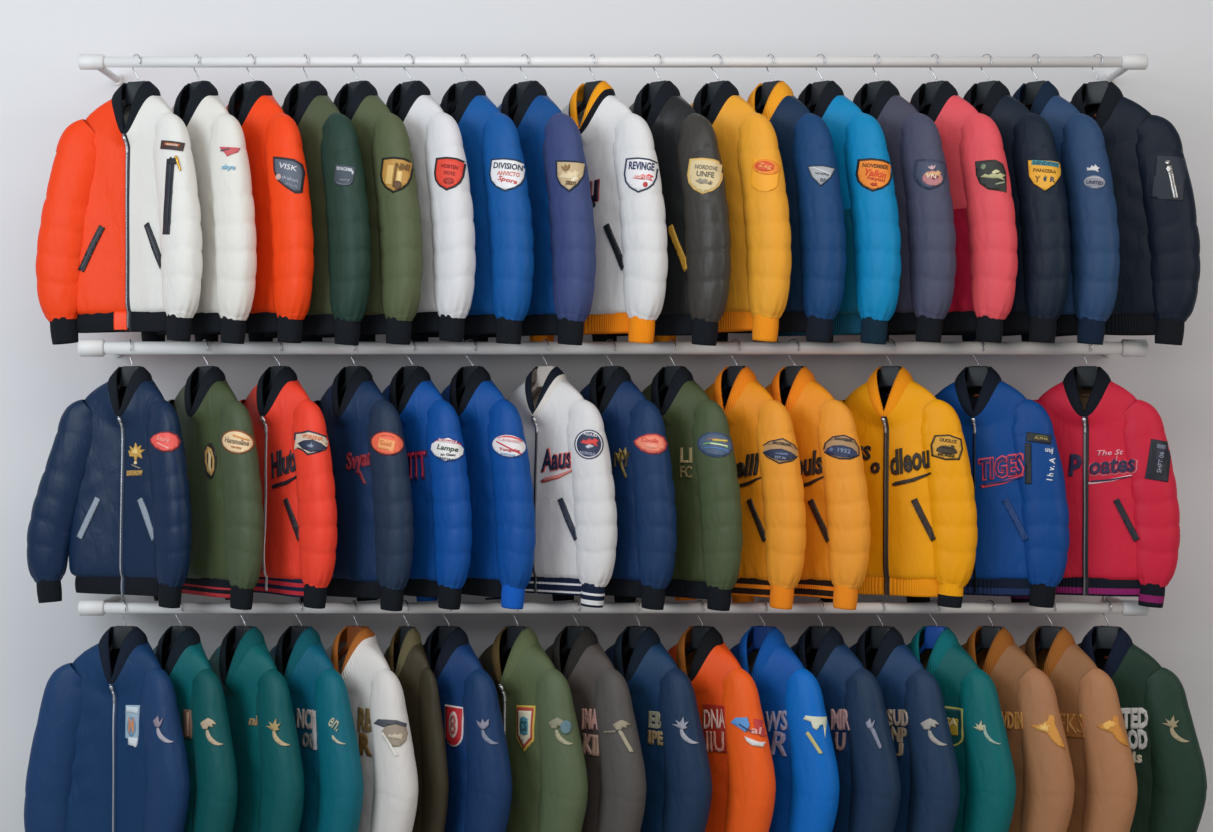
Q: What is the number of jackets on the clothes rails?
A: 50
